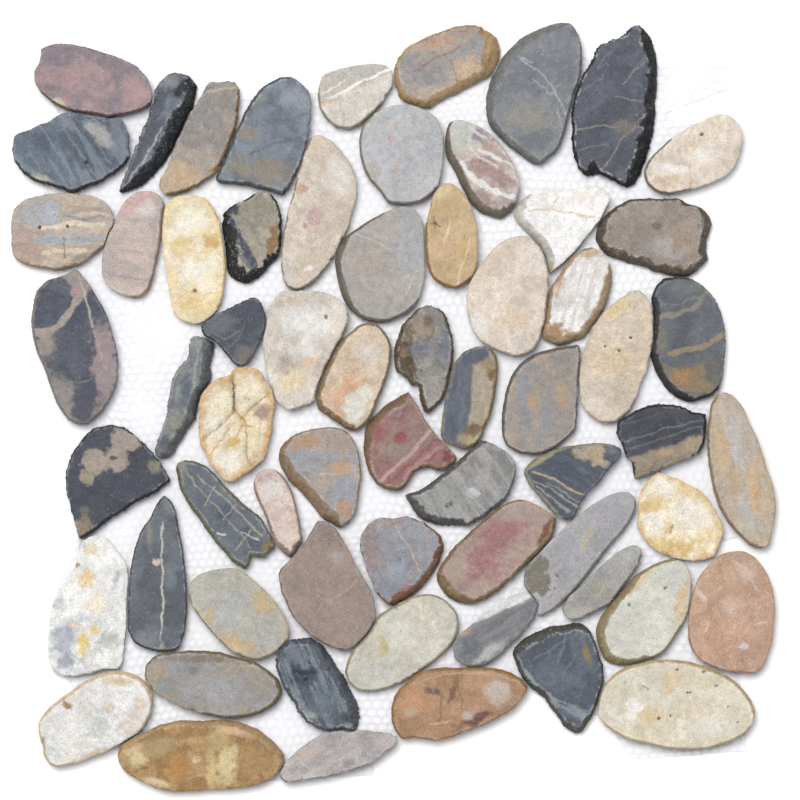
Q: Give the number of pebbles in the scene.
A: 64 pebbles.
